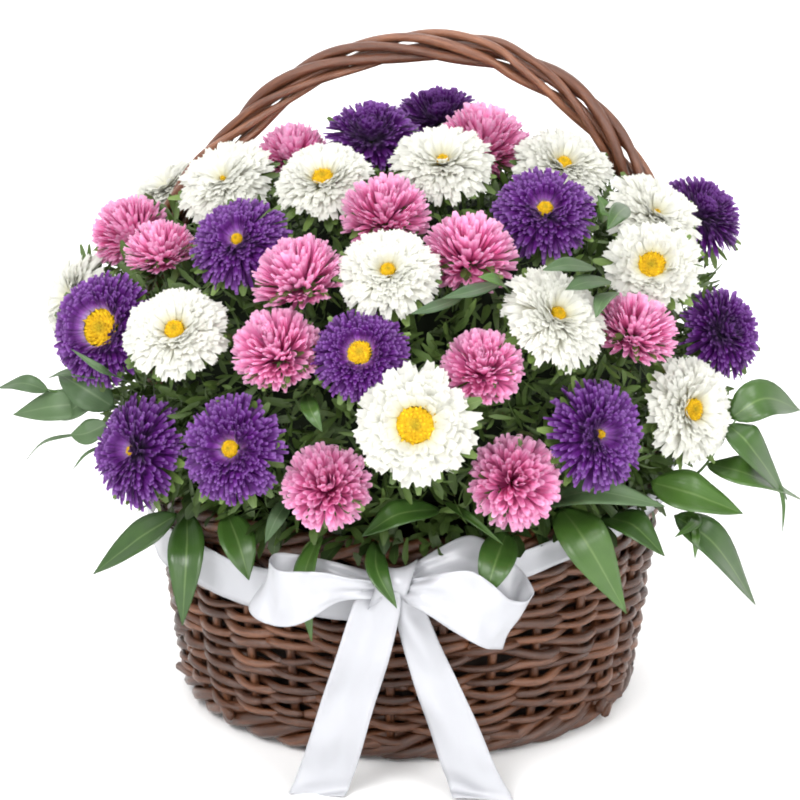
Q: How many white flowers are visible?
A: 13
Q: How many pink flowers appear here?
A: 12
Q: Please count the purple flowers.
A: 11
